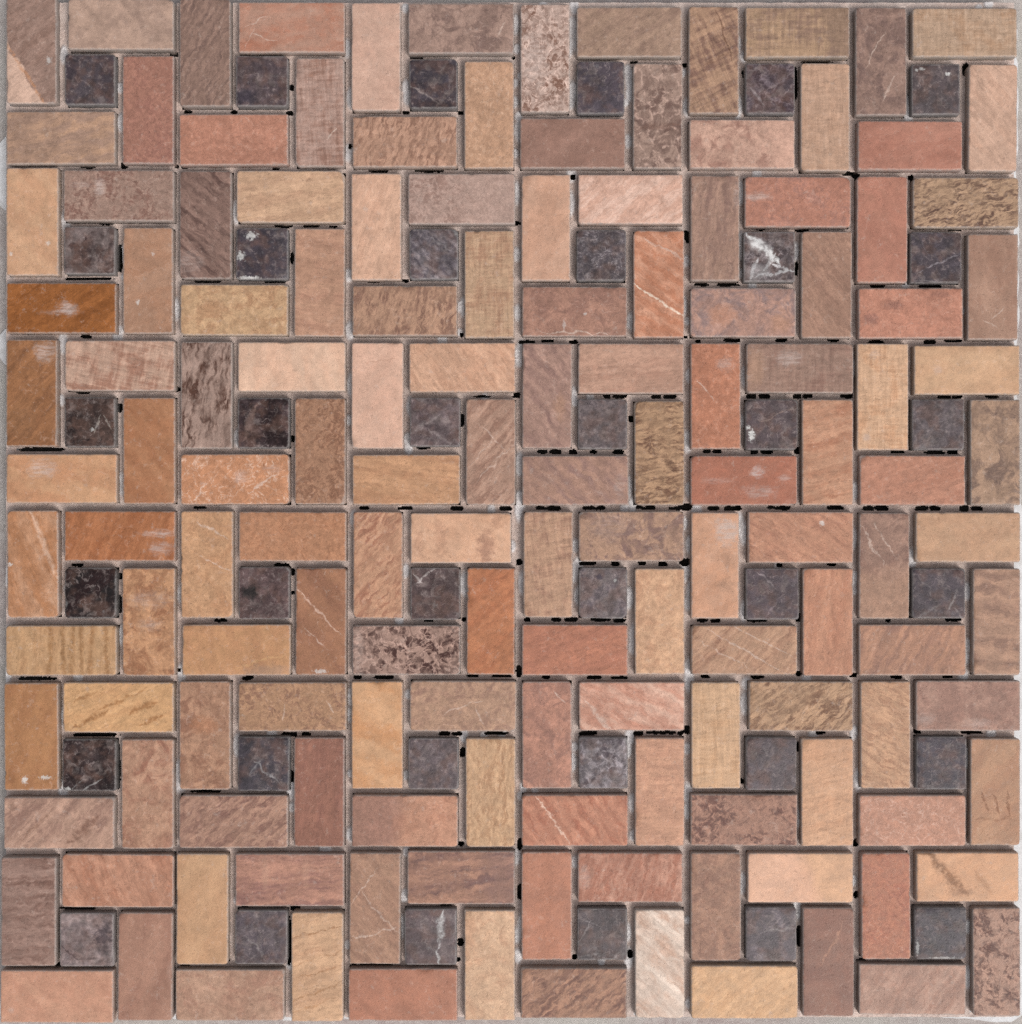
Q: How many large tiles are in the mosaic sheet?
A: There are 144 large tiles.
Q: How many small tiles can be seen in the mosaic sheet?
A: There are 36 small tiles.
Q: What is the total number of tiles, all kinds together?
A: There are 180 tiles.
